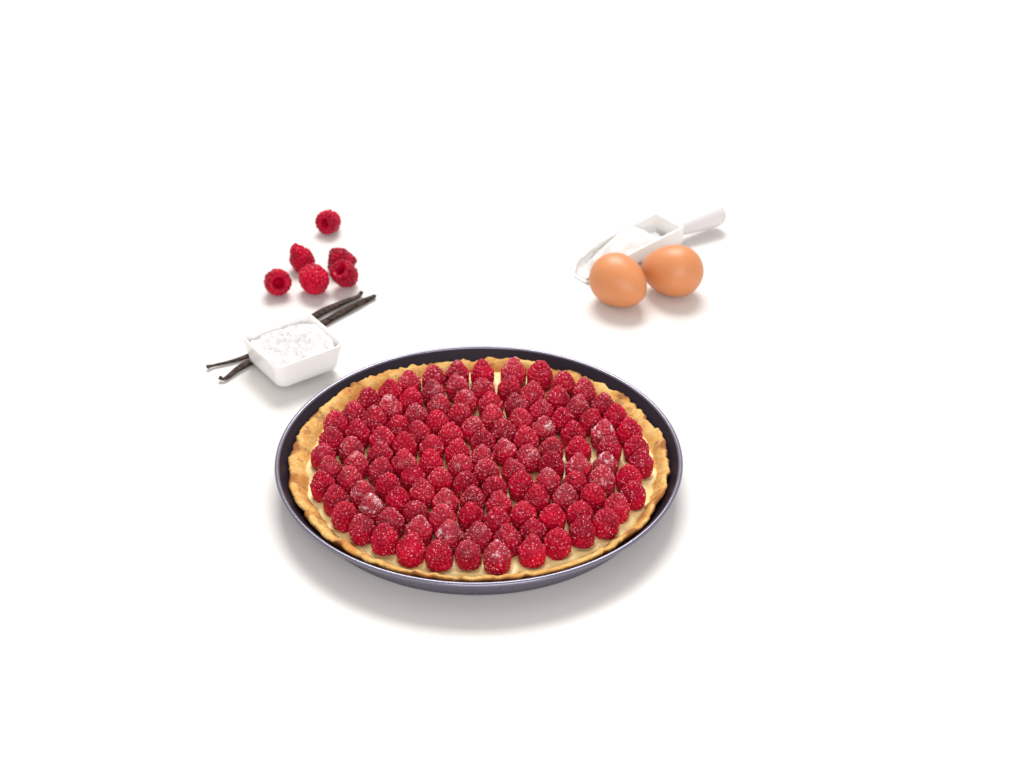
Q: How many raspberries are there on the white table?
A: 130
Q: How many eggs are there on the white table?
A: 2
